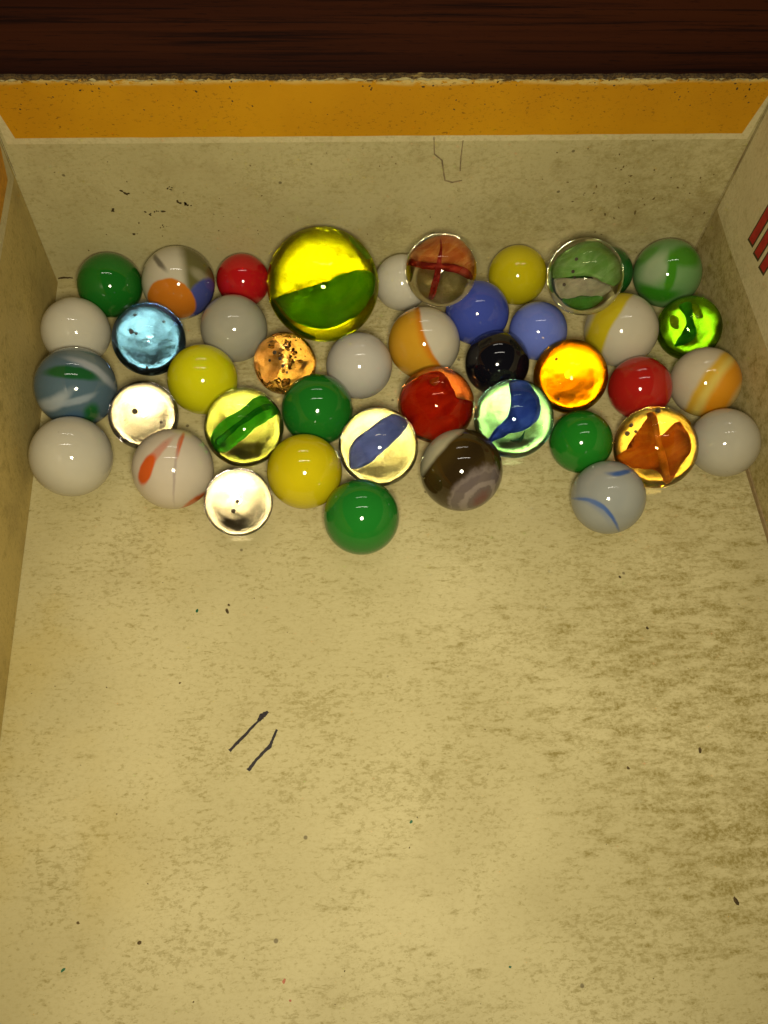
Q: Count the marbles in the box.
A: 42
